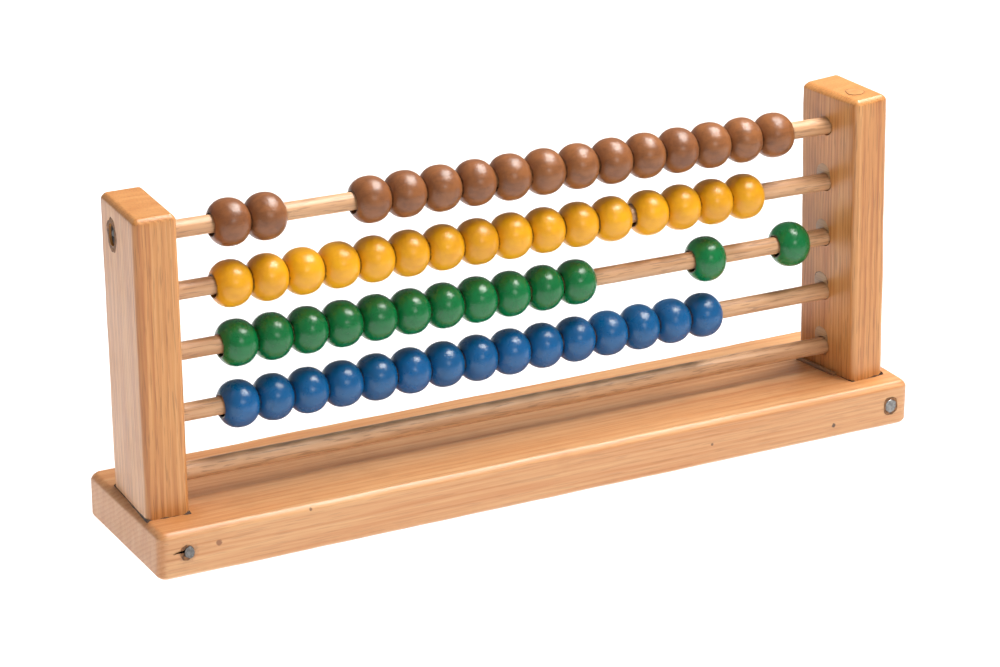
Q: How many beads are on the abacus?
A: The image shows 59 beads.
